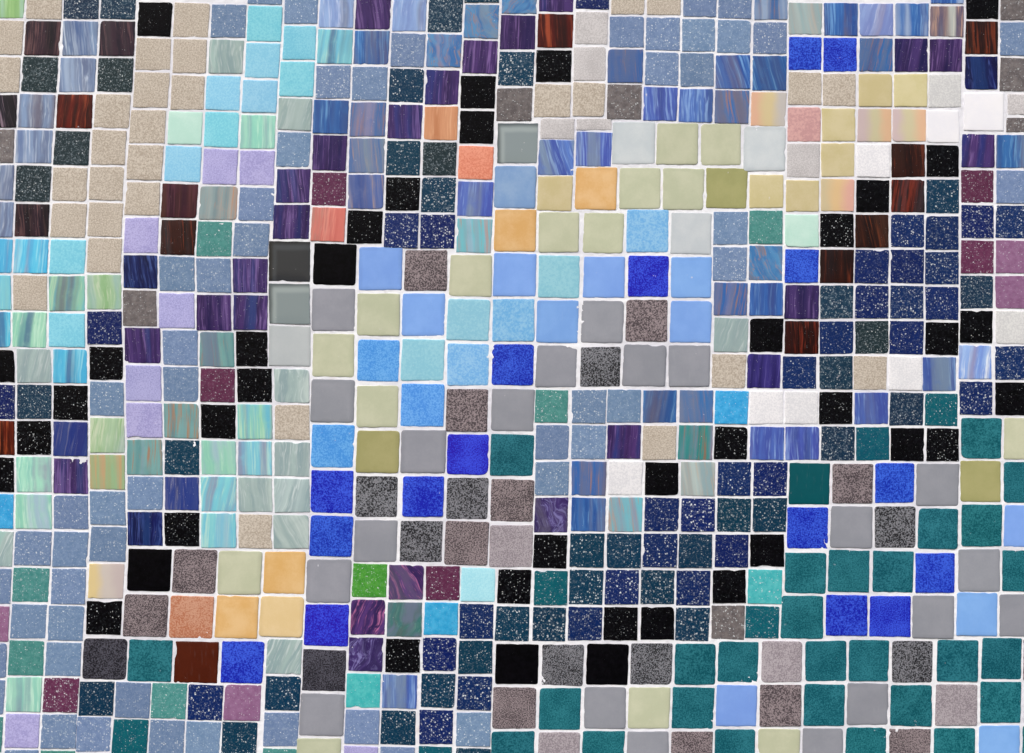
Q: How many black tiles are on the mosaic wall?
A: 40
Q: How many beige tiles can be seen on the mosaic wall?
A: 30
